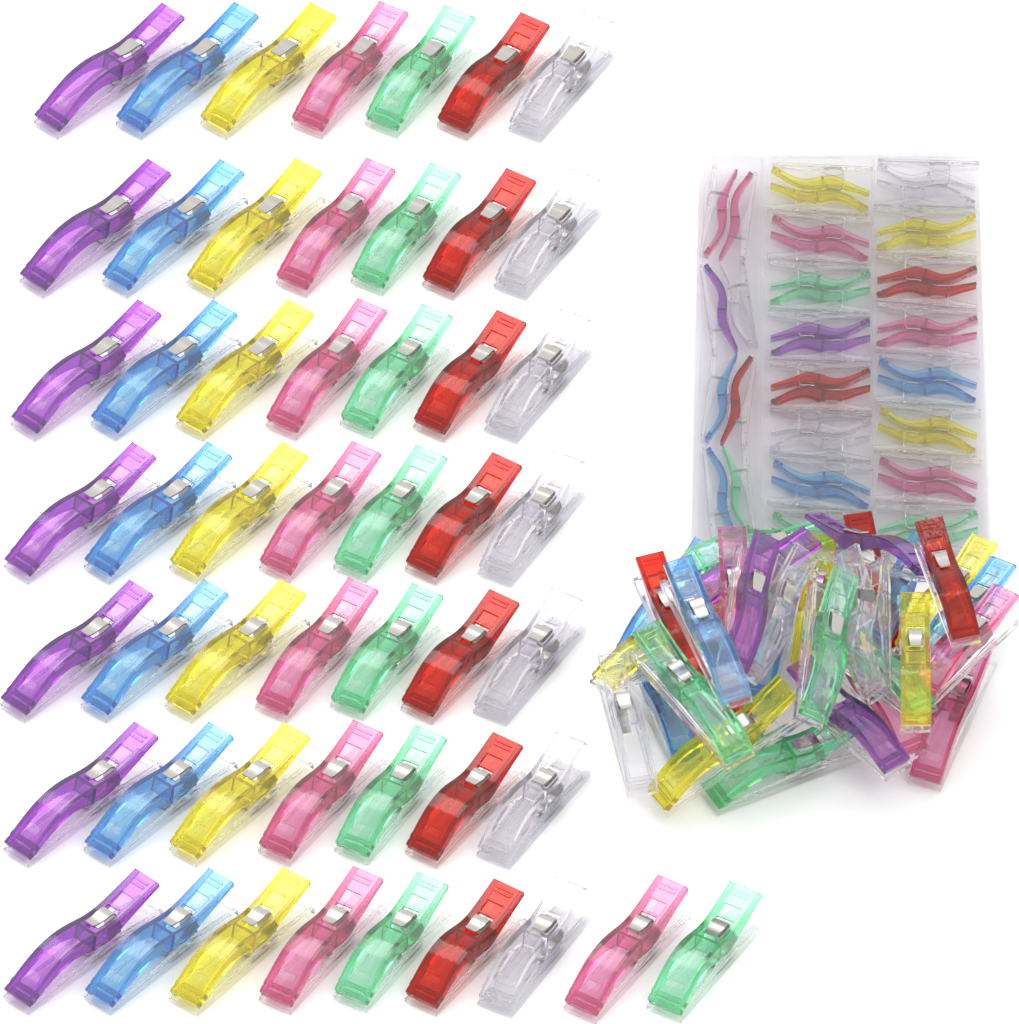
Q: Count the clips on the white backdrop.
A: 122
